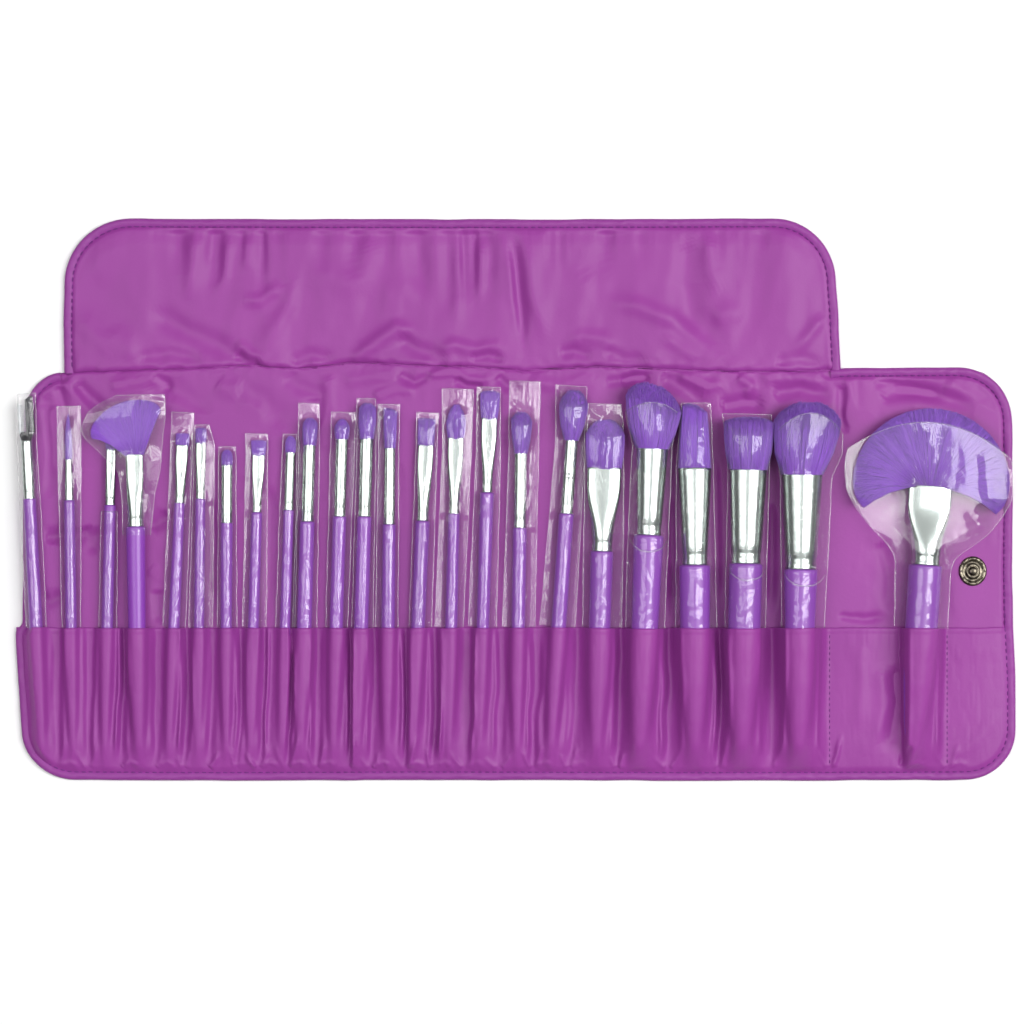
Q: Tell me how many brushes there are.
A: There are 24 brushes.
